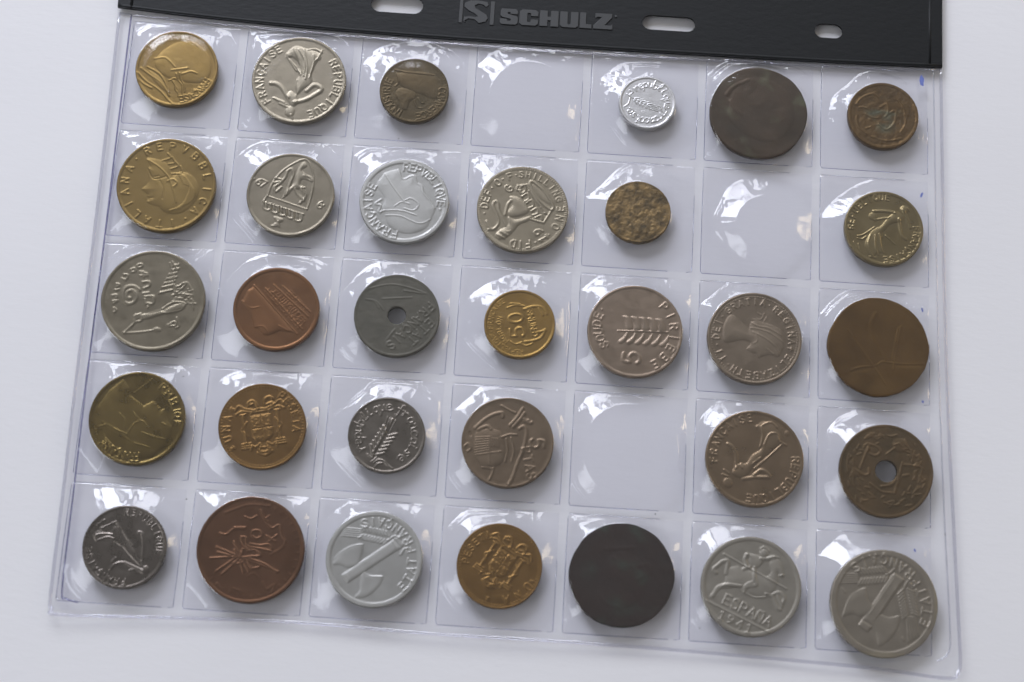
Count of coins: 32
